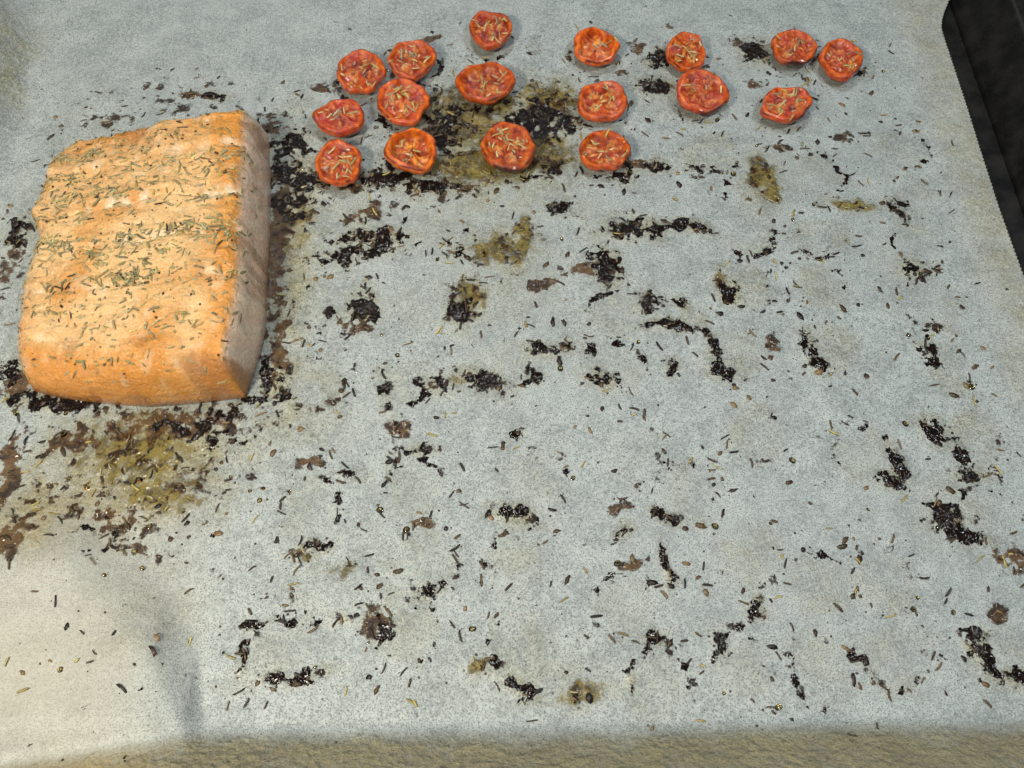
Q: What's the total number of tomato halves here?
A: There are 17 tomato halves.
